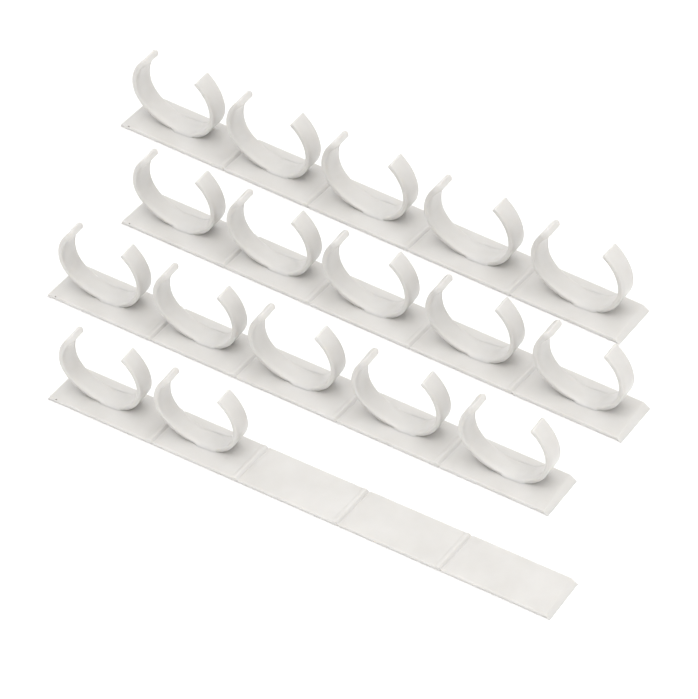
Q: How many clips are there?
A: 17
